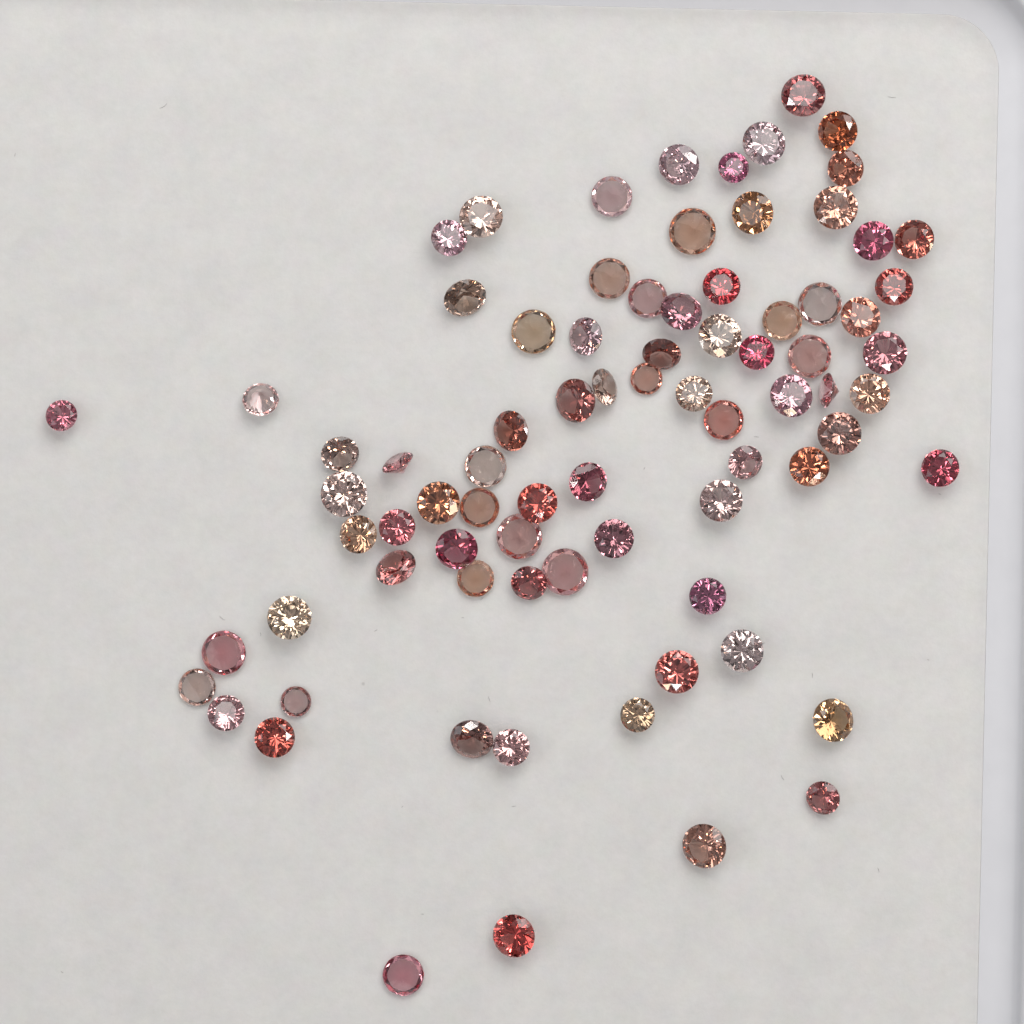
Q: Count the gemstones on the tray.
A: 80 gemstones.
